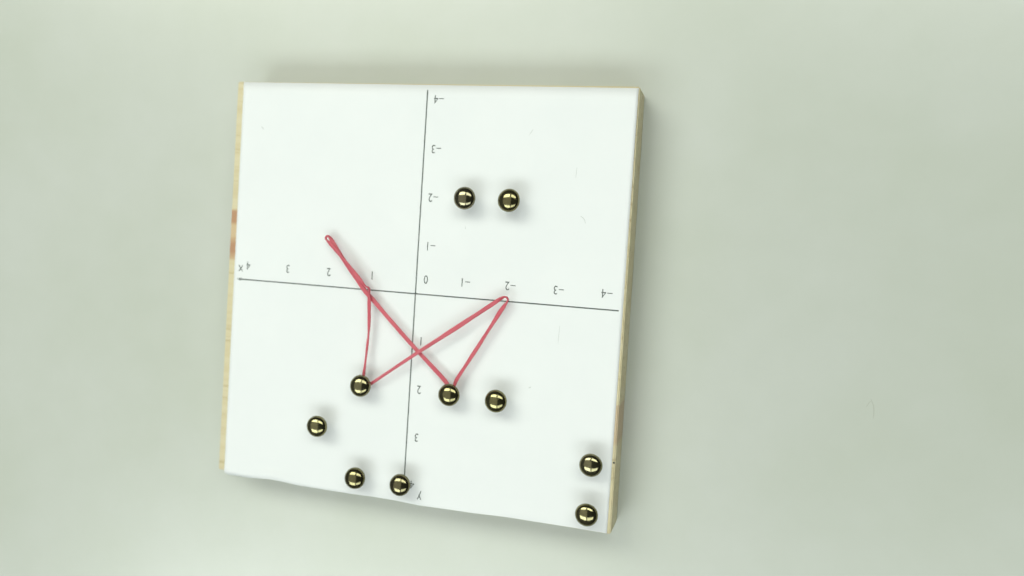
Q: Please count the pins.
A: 10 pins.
